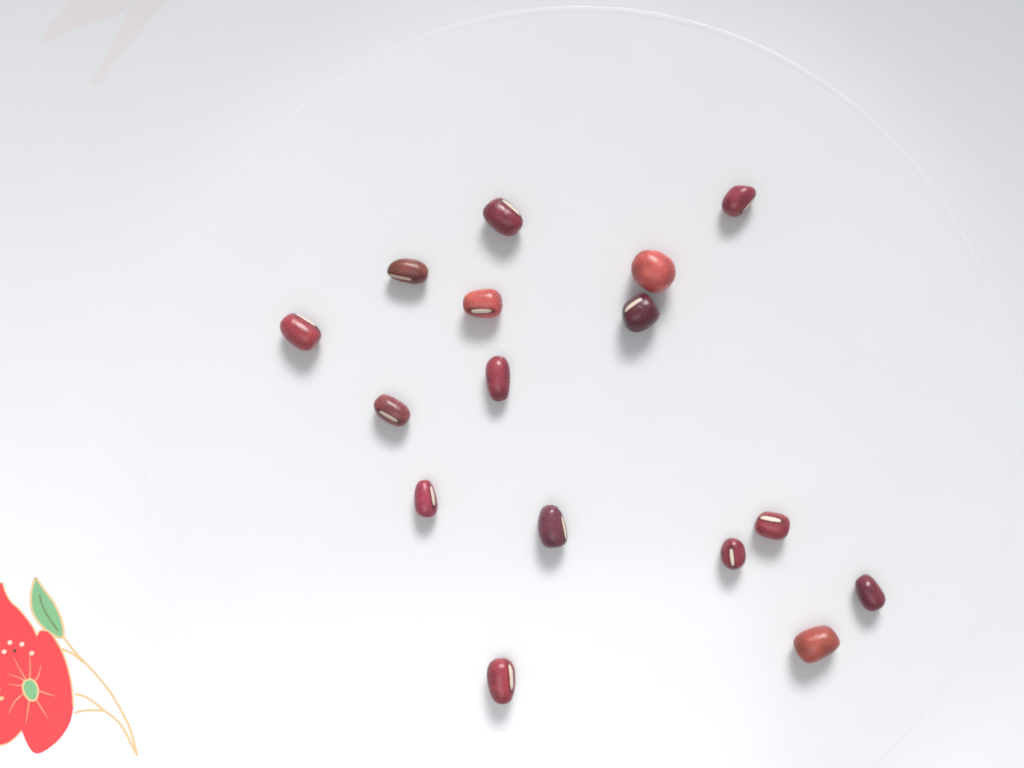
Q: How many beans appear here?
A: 16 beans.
